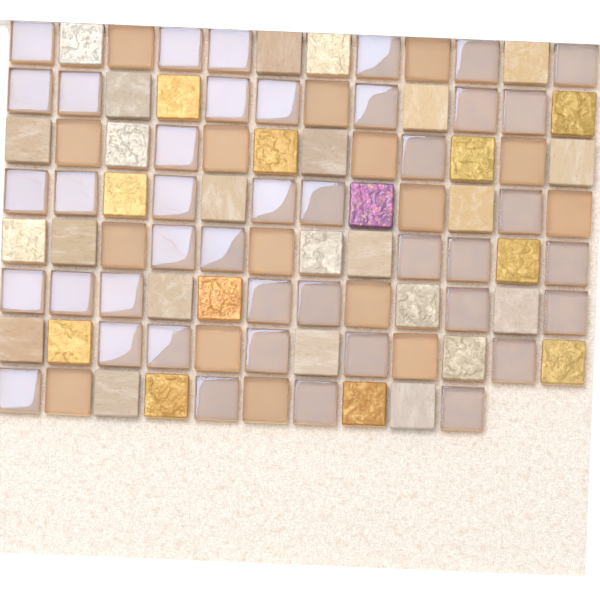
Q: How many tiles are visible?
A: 94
